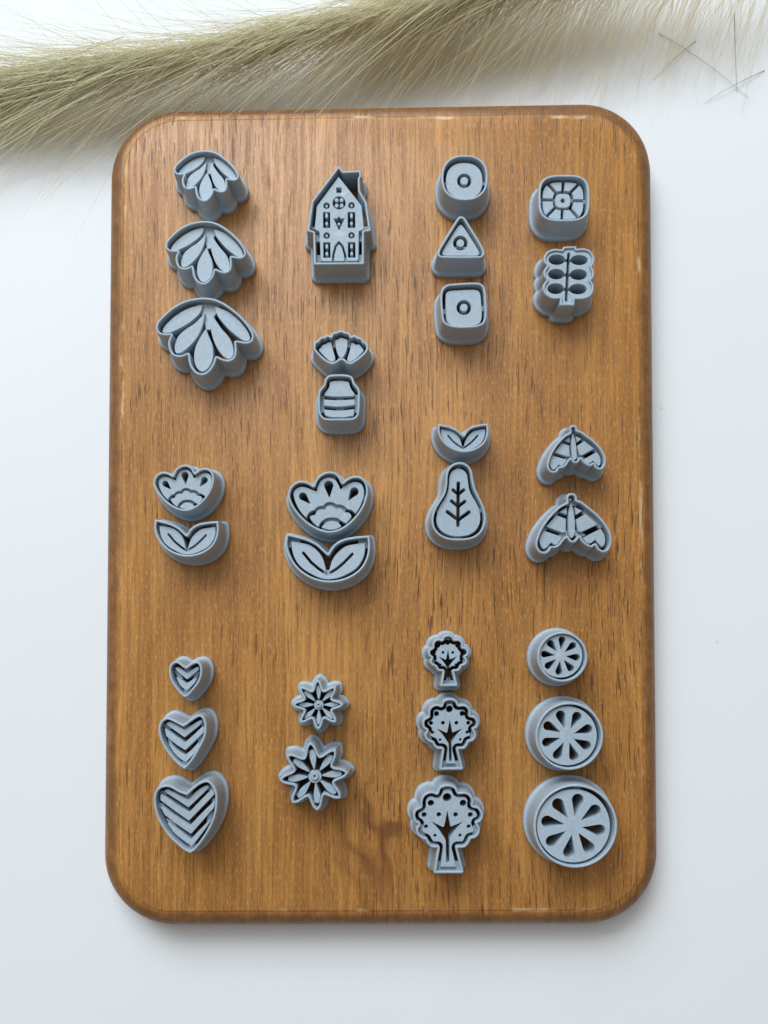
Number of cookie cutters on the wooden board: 30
